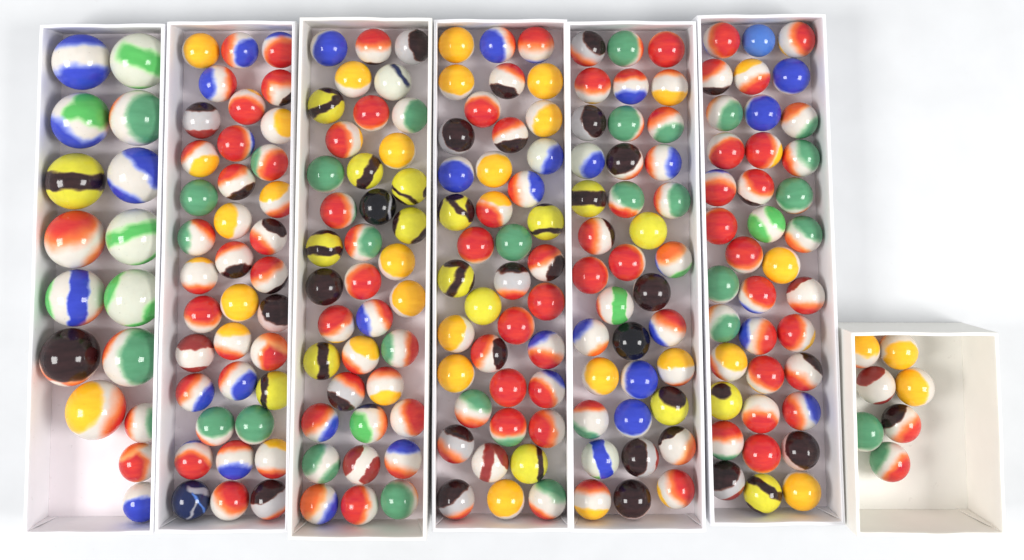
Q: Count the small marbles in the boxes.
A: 200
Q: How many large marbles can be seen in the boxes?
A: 13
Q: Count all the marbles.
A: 213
